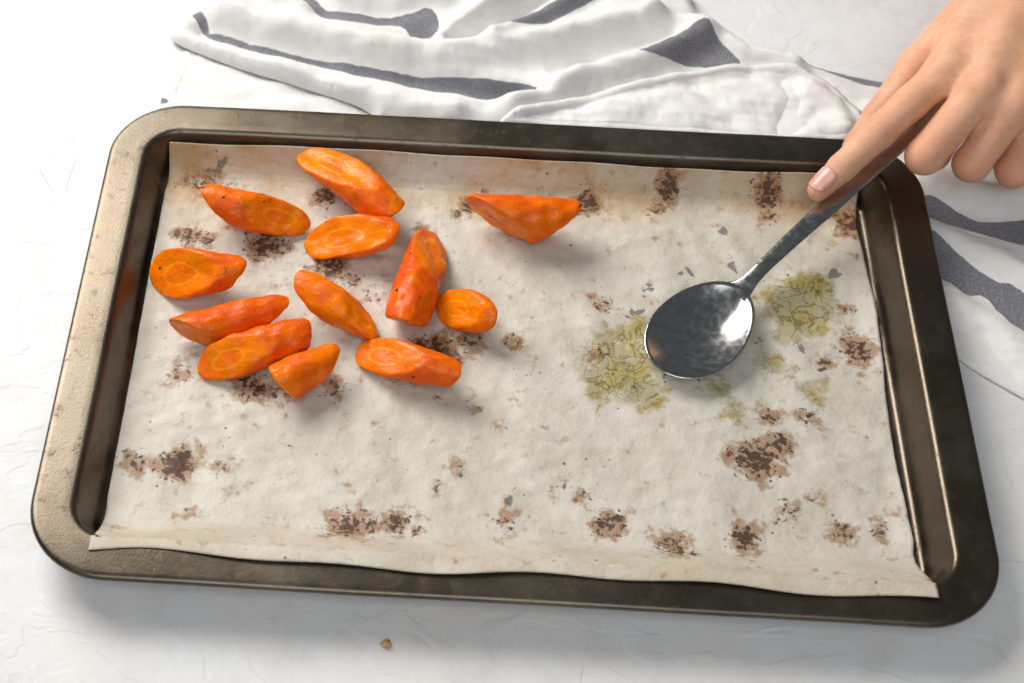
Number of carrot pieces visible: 12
